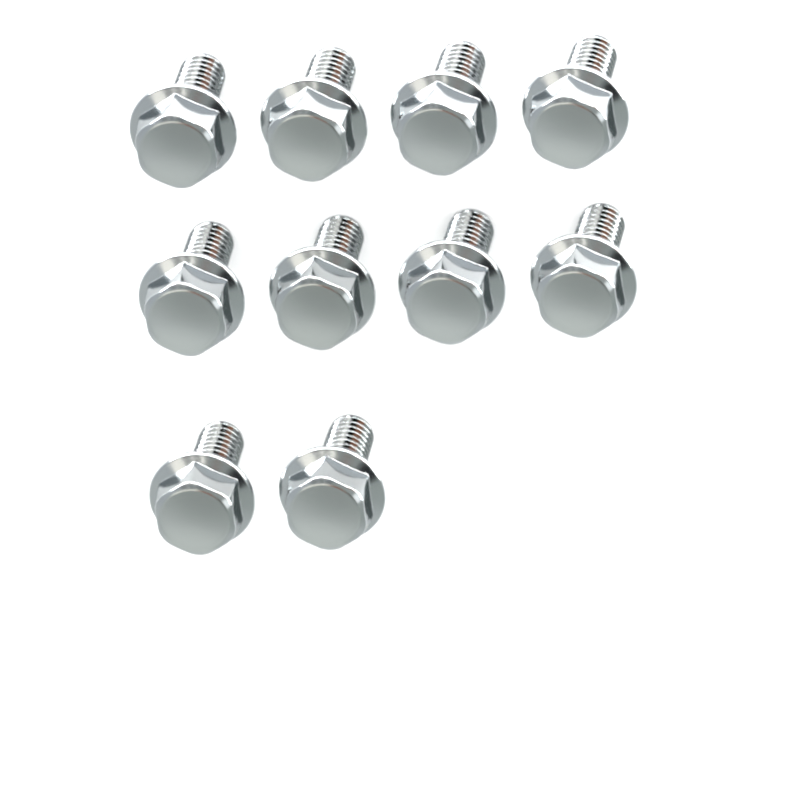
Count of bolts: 10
